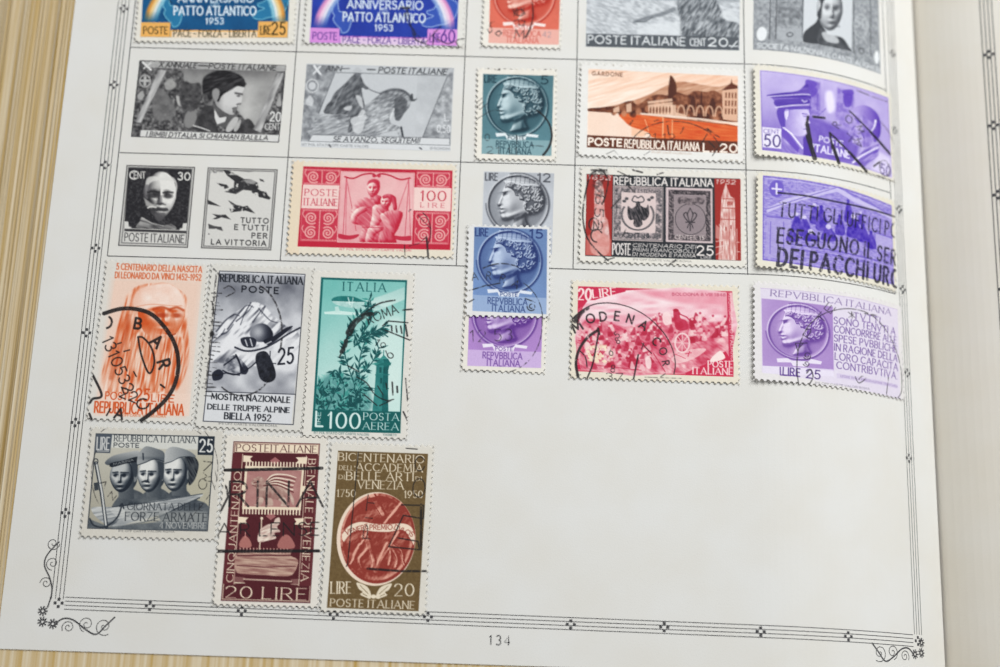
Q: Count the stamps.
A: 19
